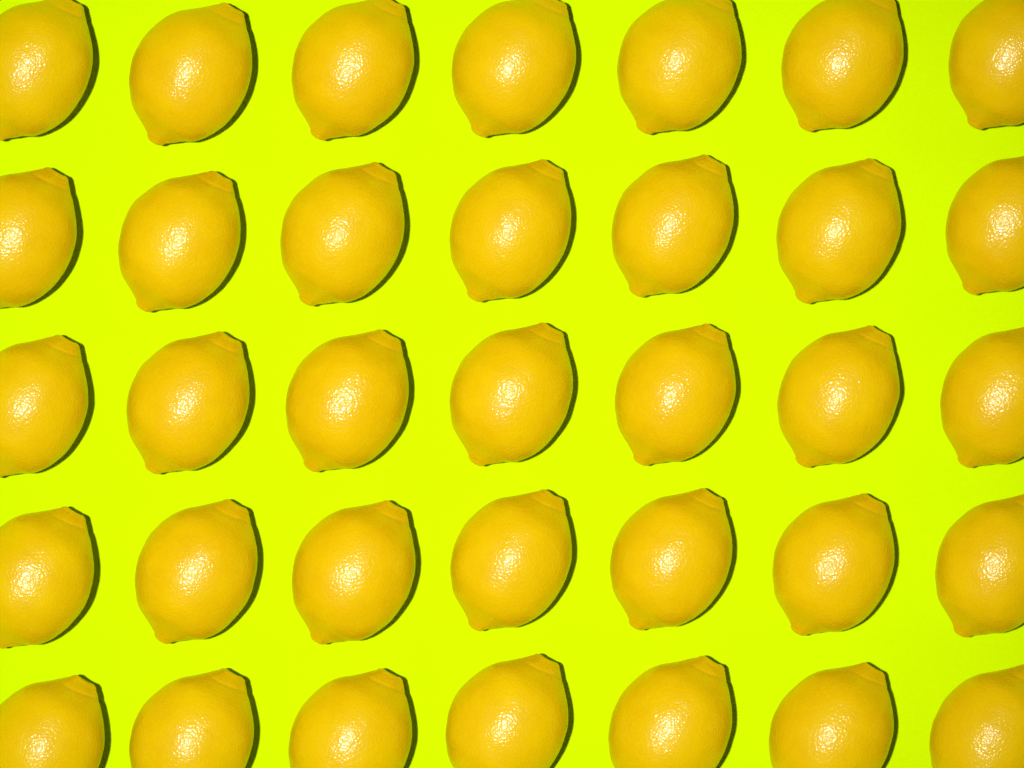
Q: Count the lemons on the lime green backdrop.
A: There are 35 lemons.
